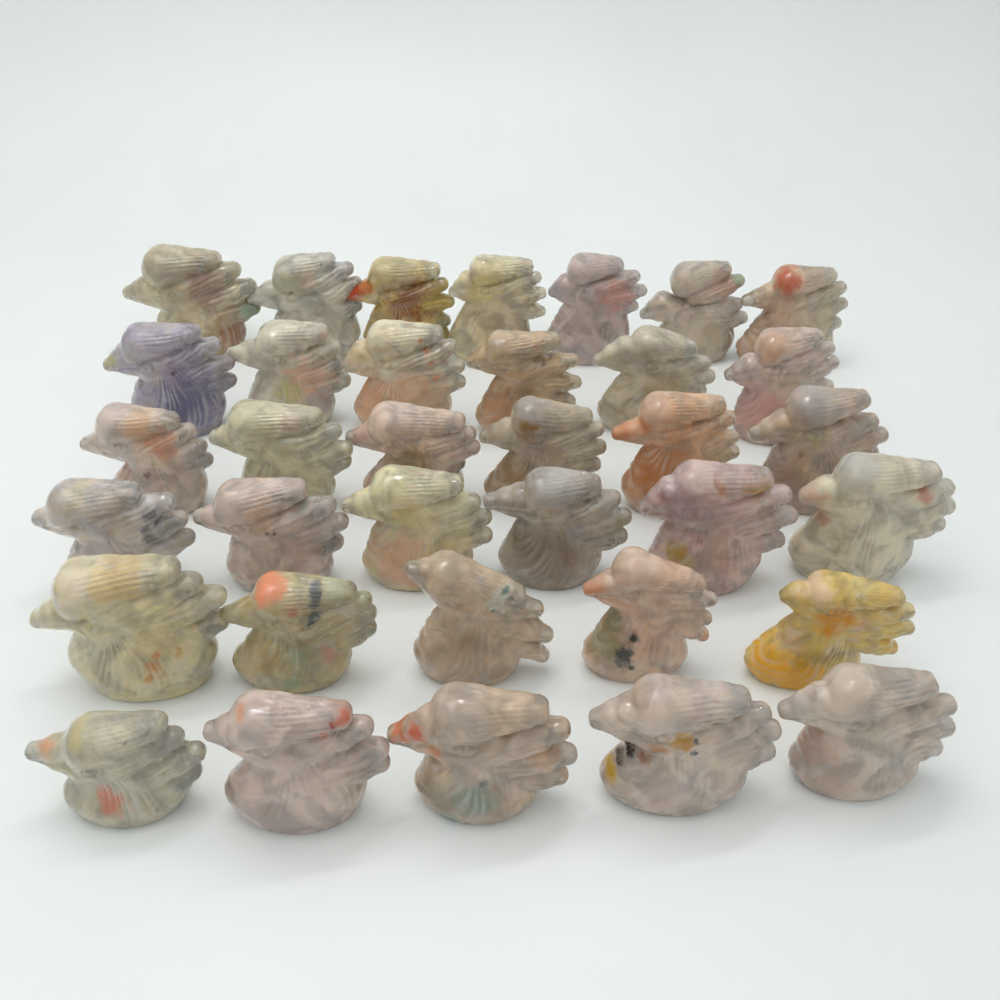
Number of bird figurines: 35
